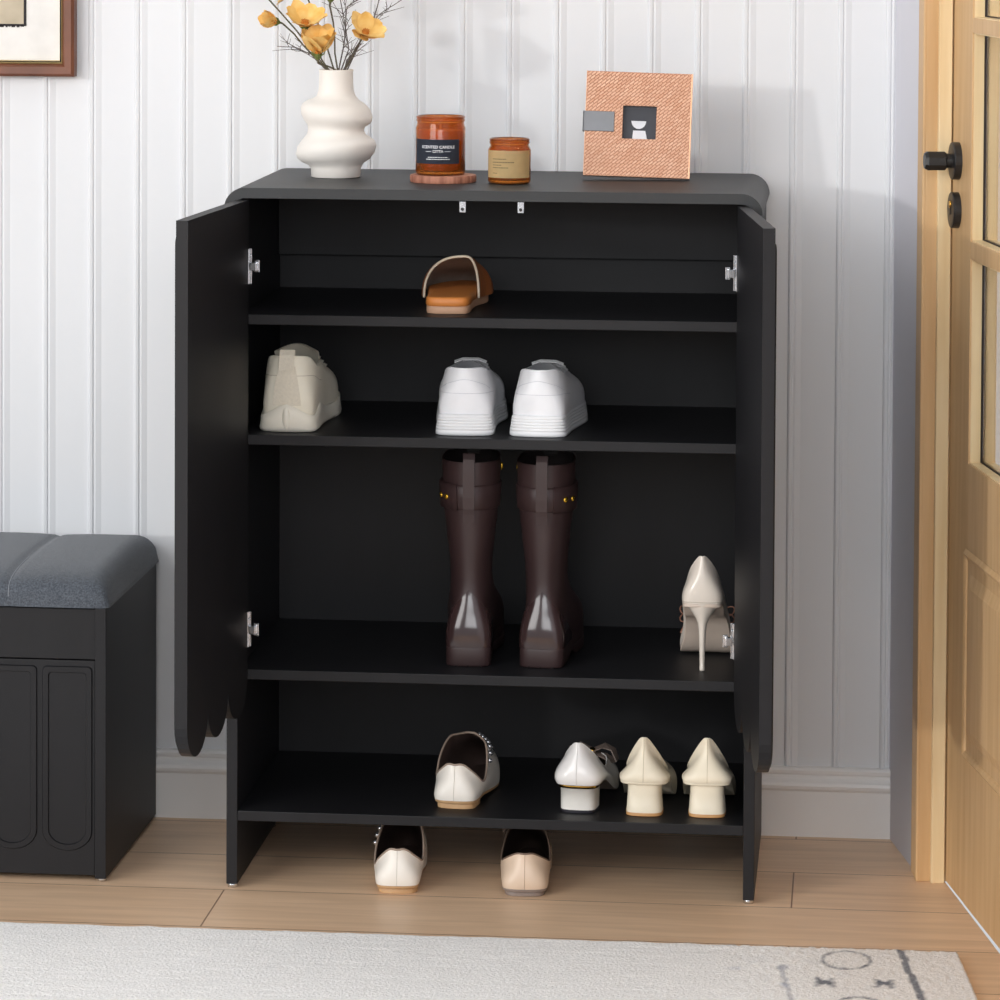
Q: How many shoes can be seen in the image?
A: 13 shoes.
